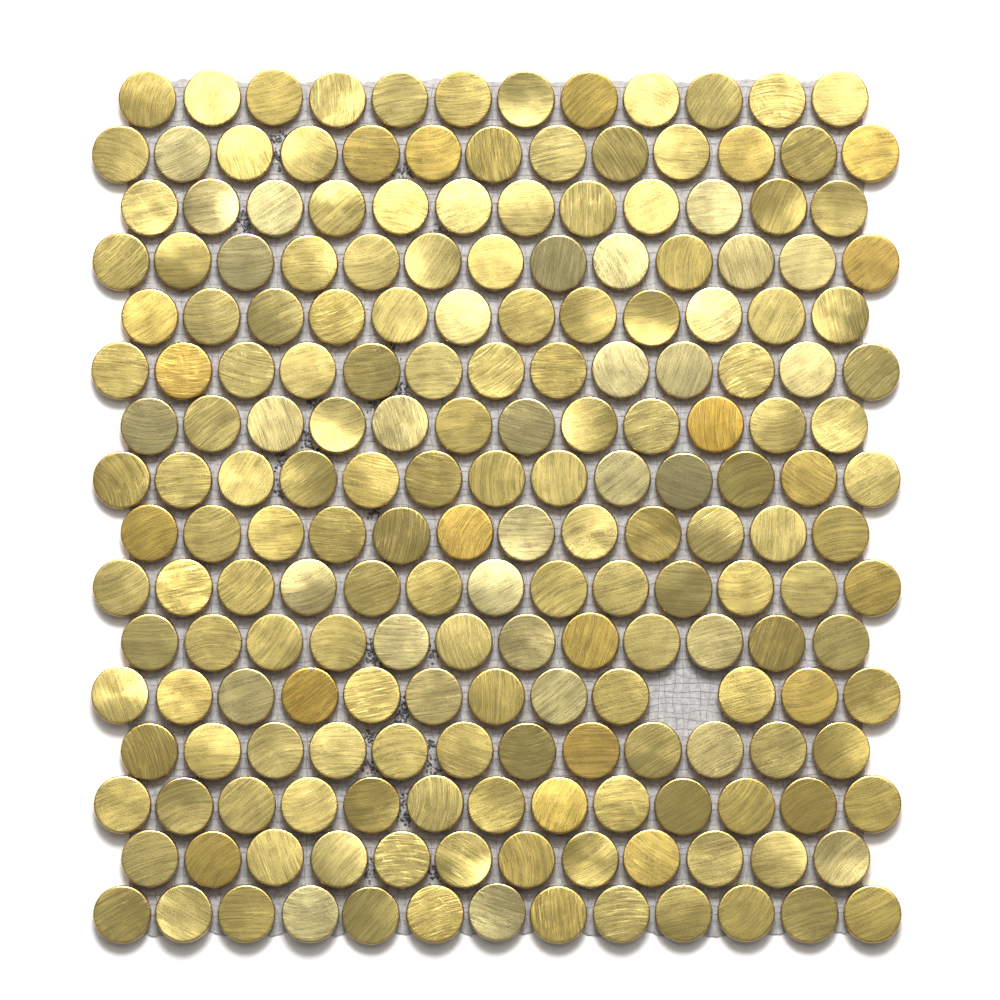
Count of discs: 199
